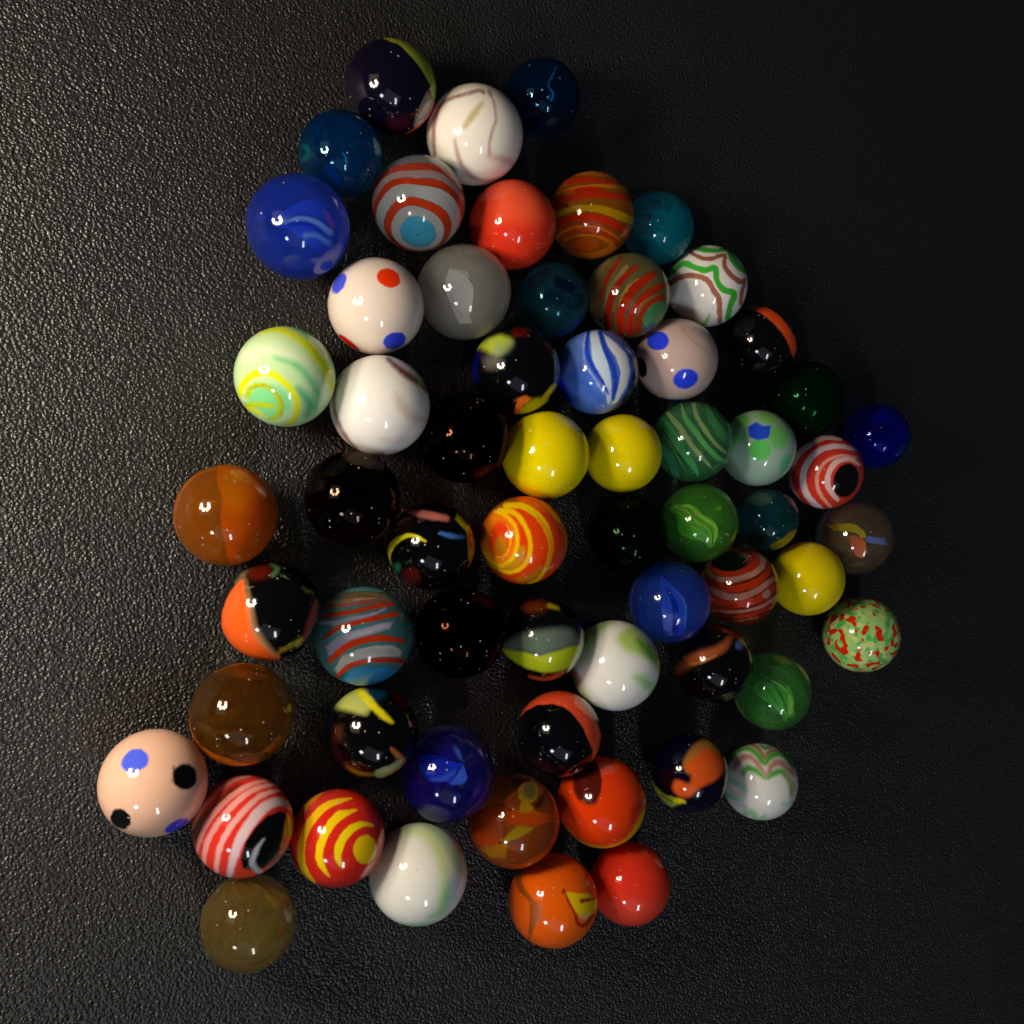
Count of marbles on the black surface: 62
